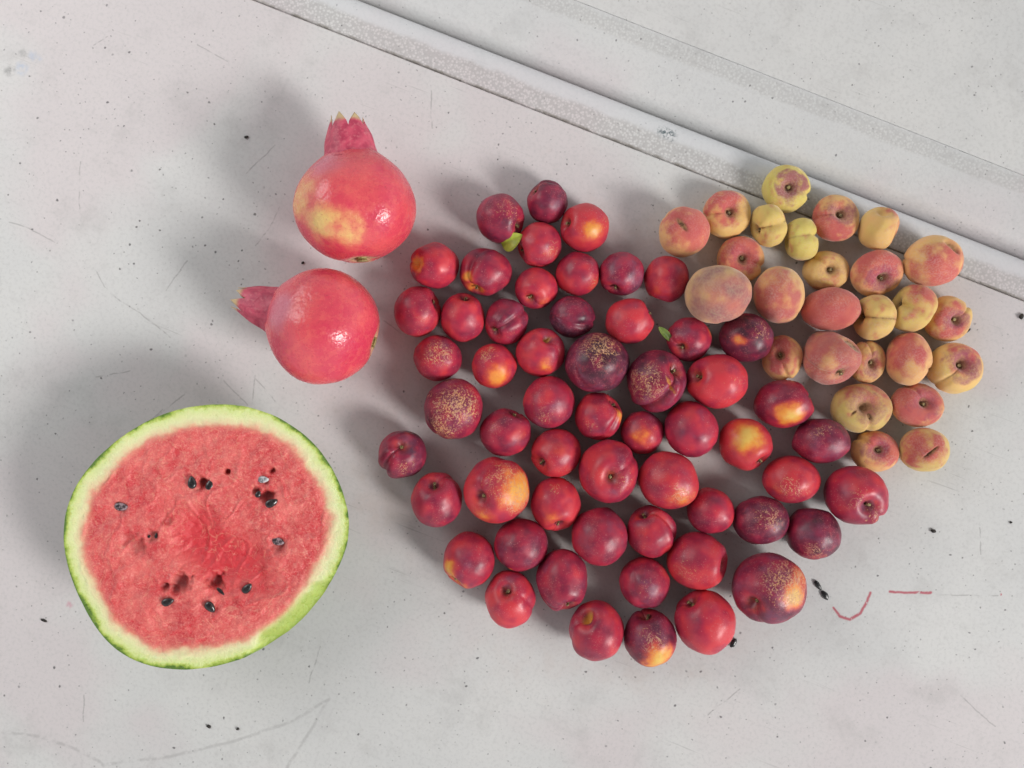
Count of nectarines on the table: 56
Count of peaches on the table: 26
